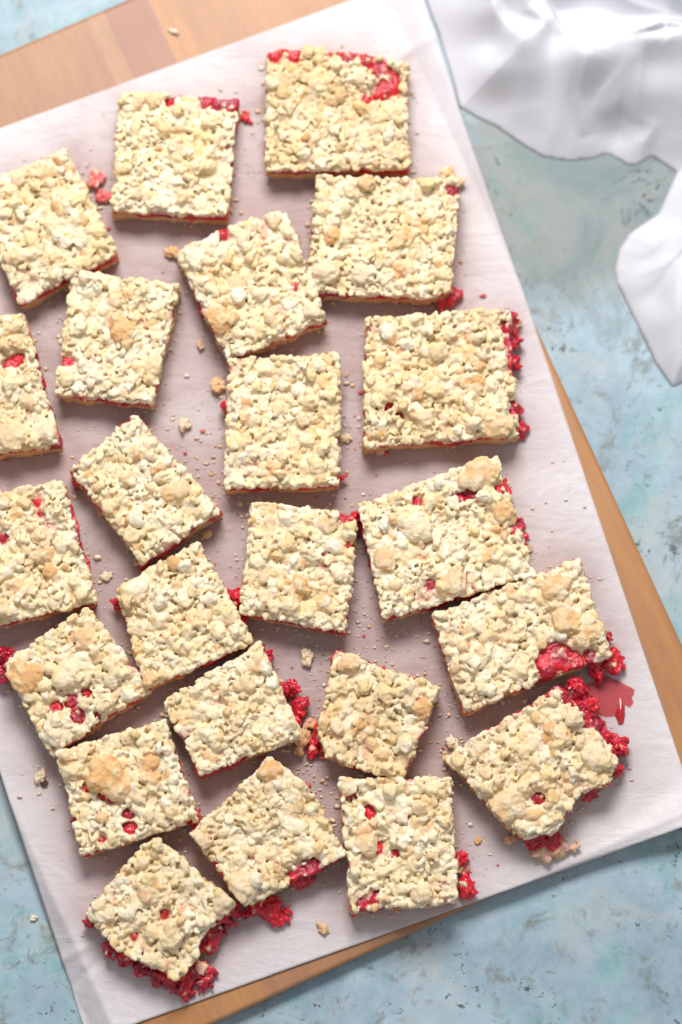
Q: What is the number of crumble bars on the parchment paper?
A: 23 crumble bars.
